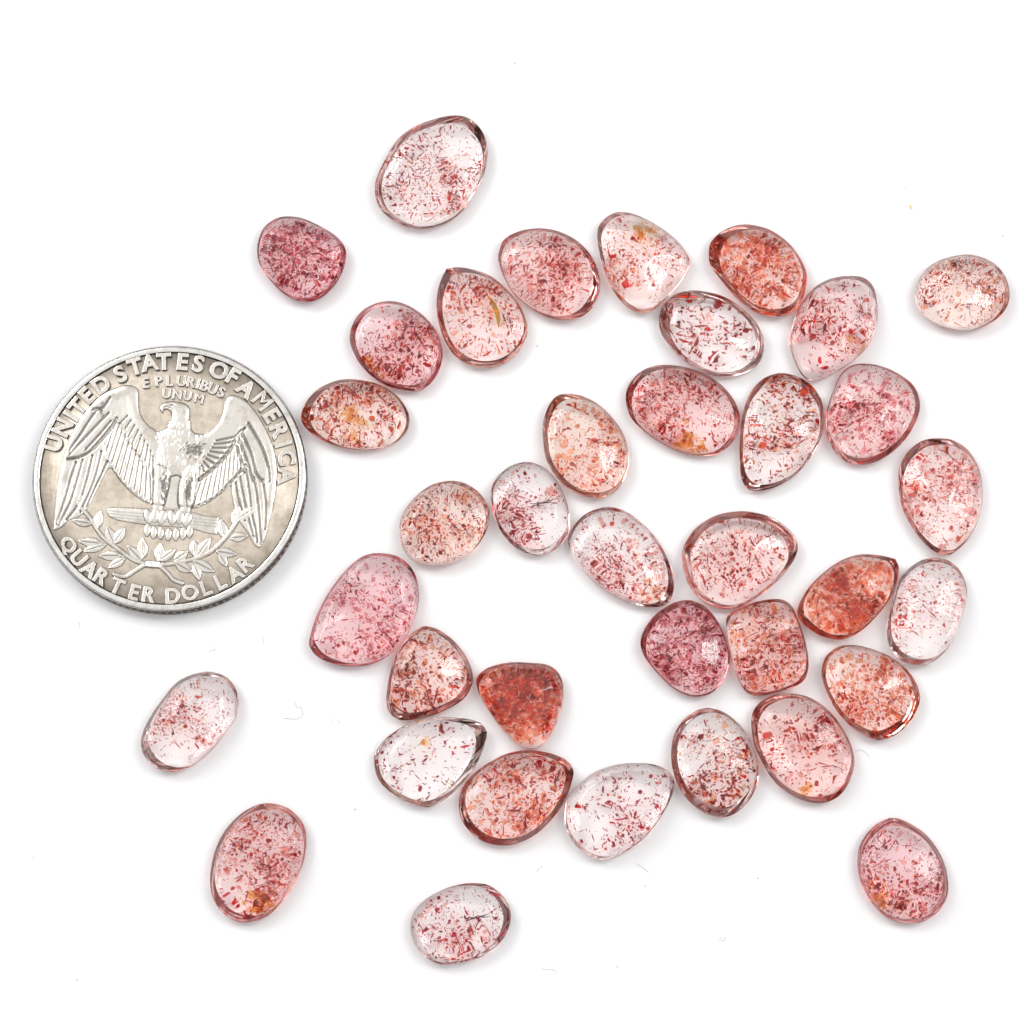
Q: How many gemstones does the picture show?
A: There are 37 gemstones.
